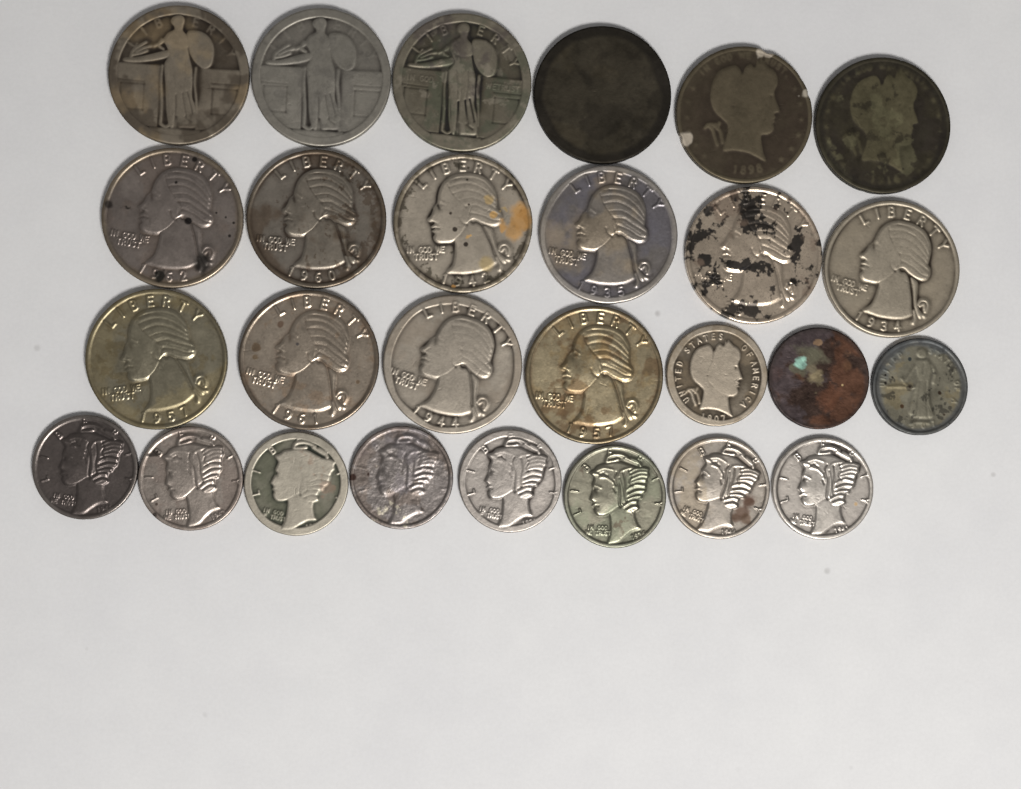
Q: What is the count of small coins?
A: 11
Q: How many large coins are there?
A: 16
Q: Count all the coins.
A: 27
